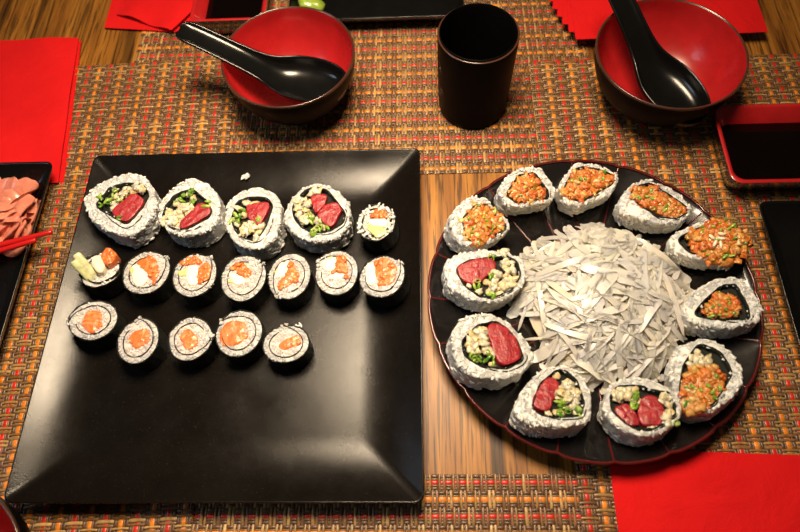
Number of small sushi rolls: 13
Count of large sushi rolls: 15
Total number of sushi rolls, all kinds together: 28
